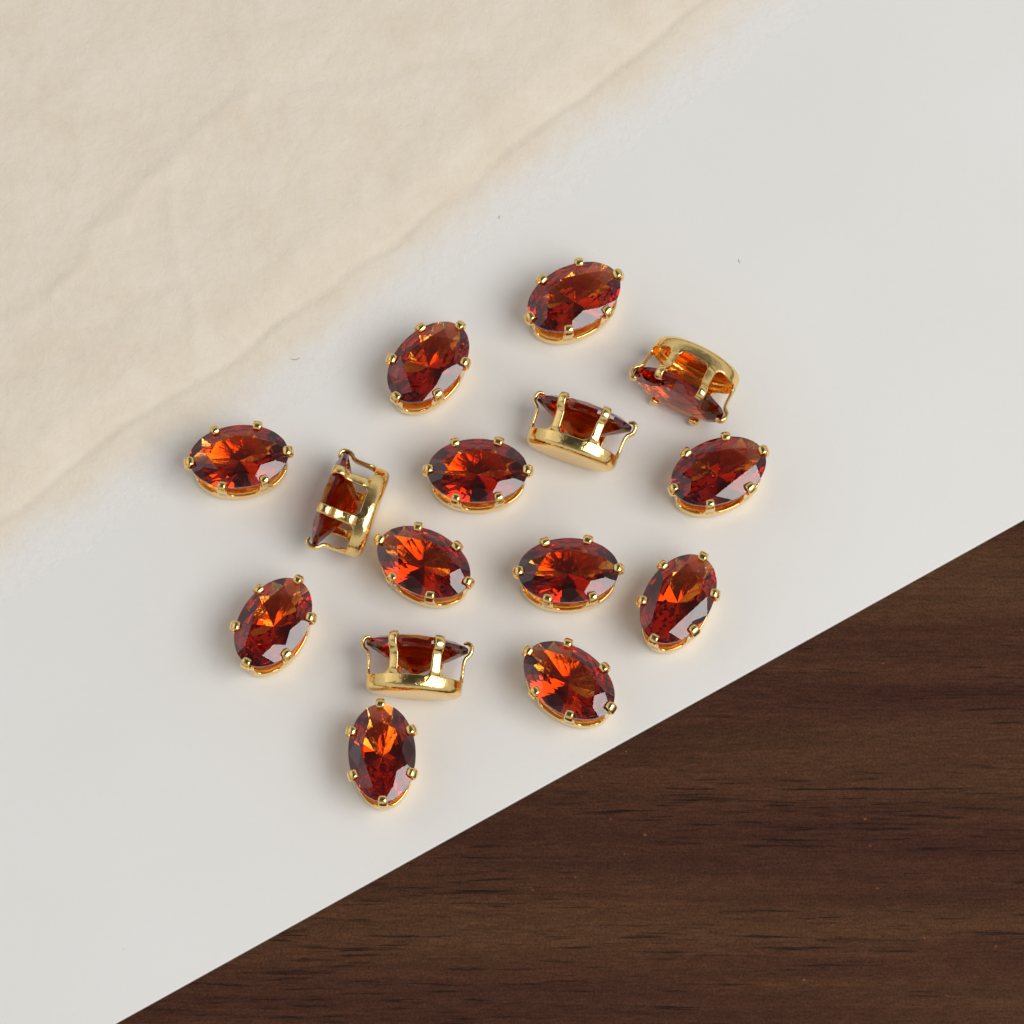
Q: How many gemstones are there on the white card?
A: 15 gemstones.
